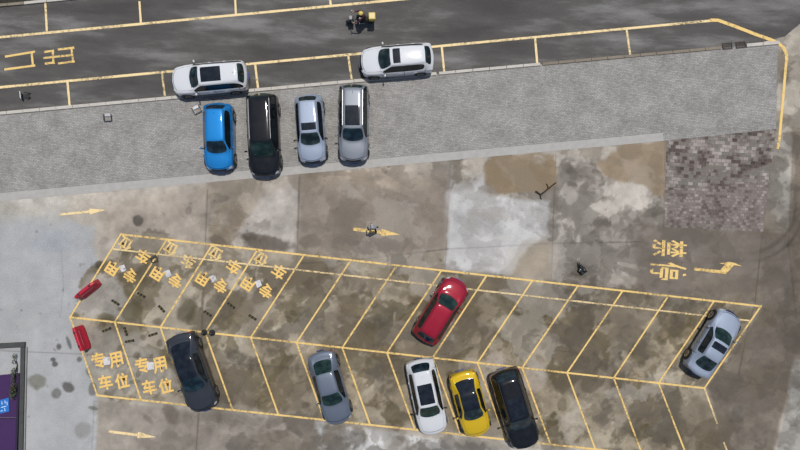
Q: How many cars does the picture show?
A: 13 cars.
